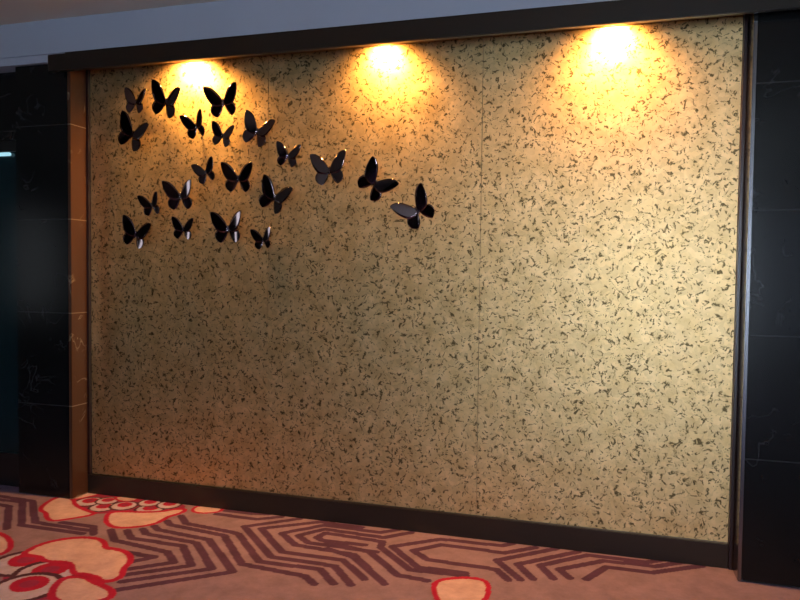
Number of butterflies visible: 20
